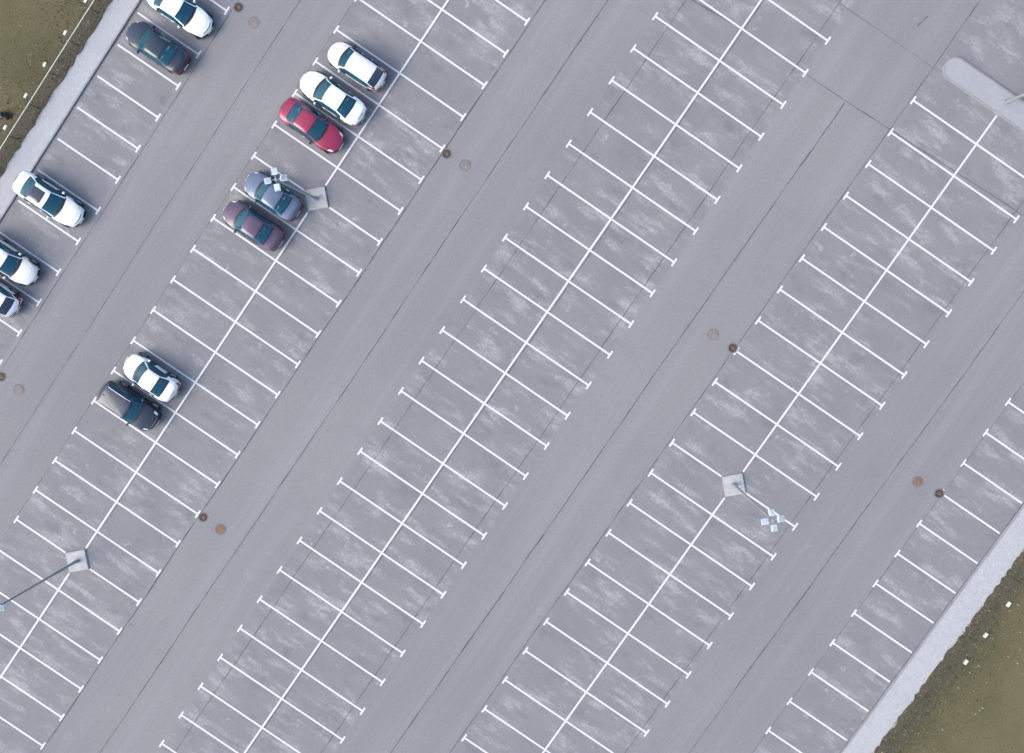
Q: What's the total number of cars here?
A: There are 12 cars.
